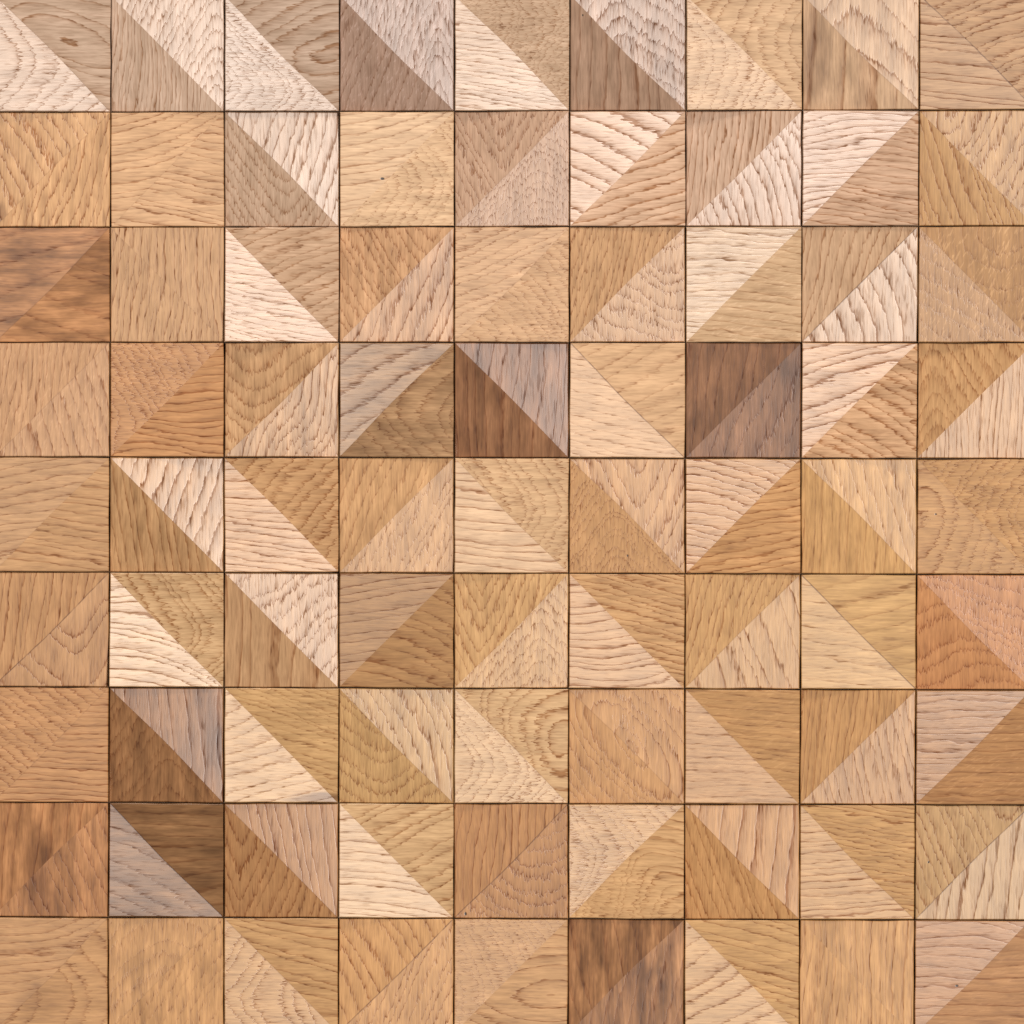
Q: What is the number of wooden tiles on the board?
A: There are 81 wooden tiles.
